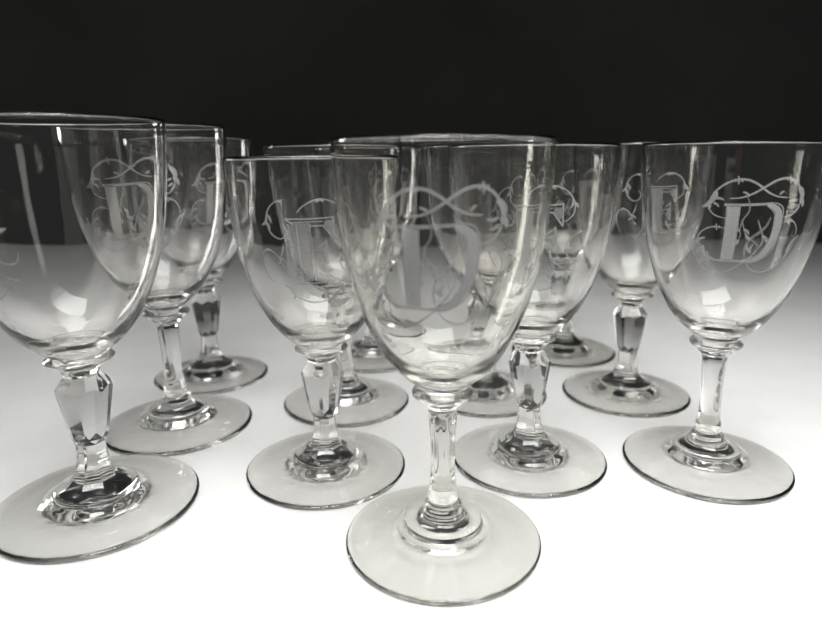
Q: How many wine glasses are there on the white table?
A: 12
